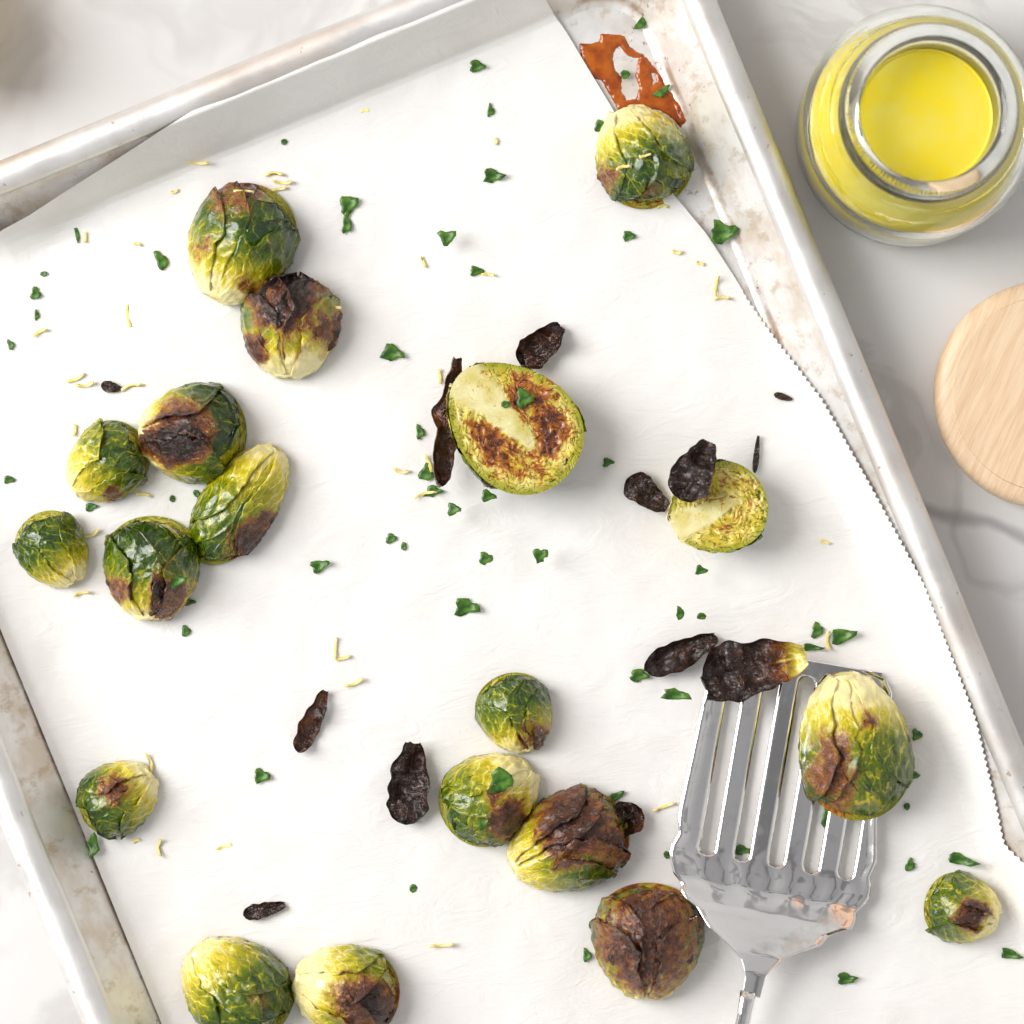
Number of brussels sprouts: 19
